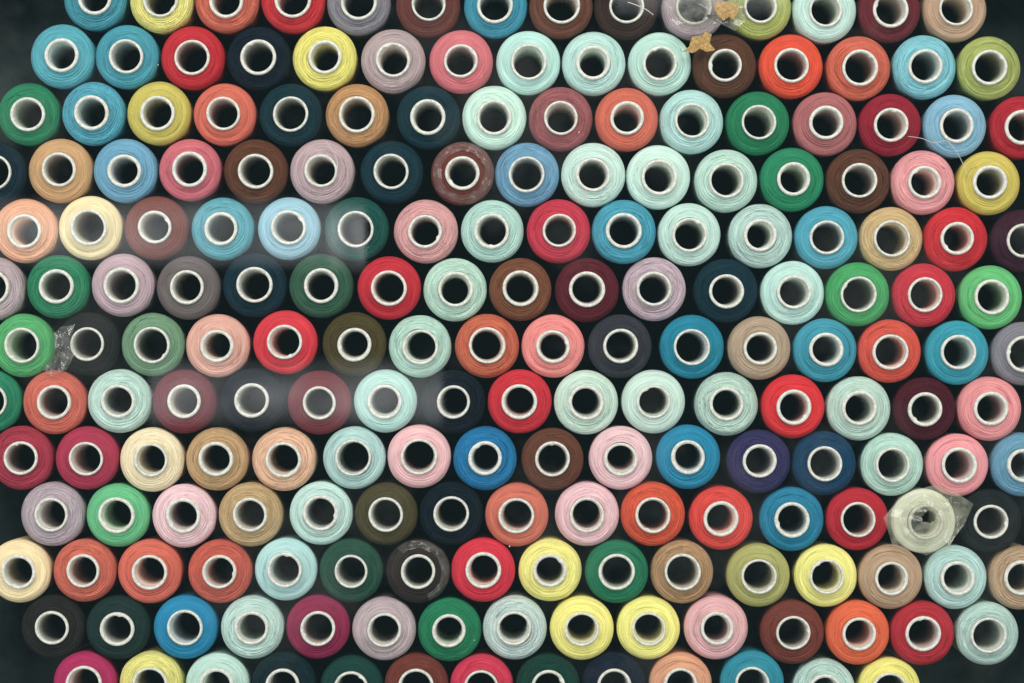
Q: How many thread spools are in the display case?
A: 200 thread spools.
